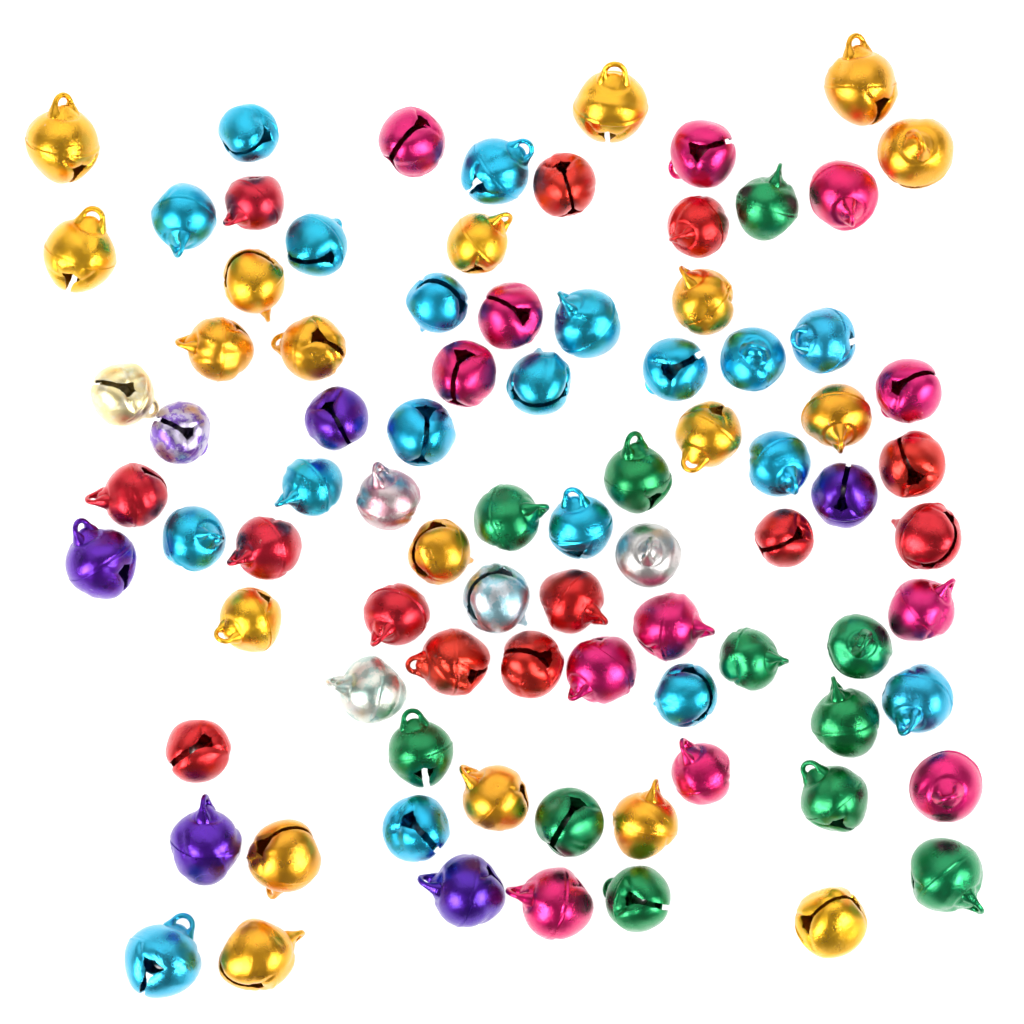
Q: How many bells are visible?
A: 85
